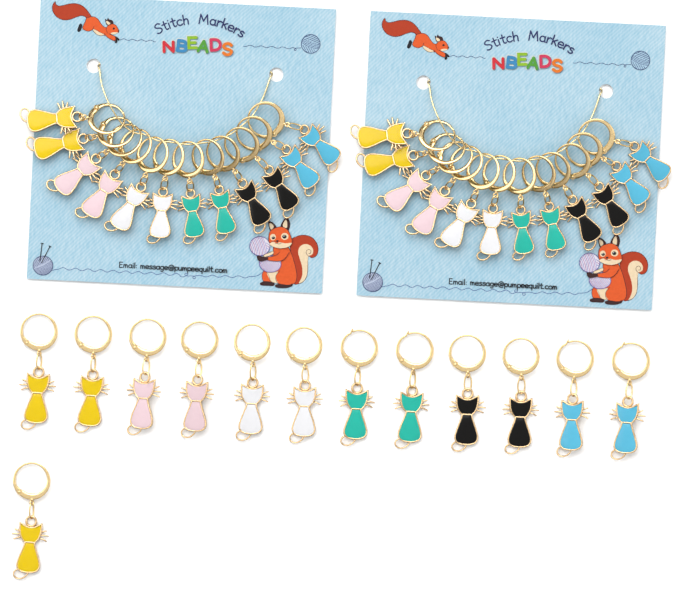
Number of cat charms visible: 37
